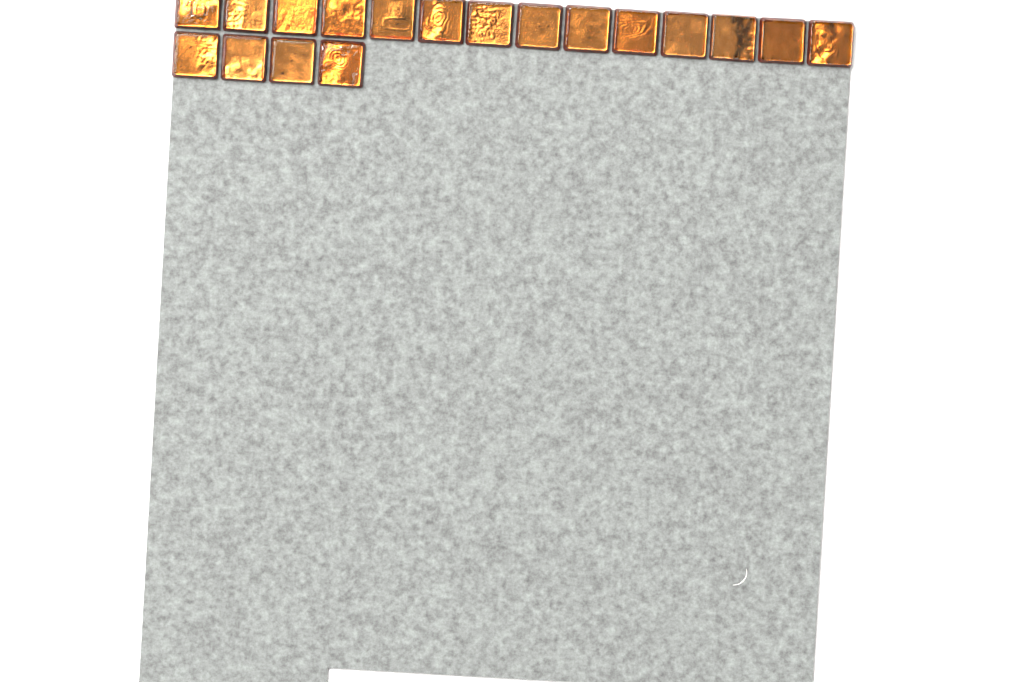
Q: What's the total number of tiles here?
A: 18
